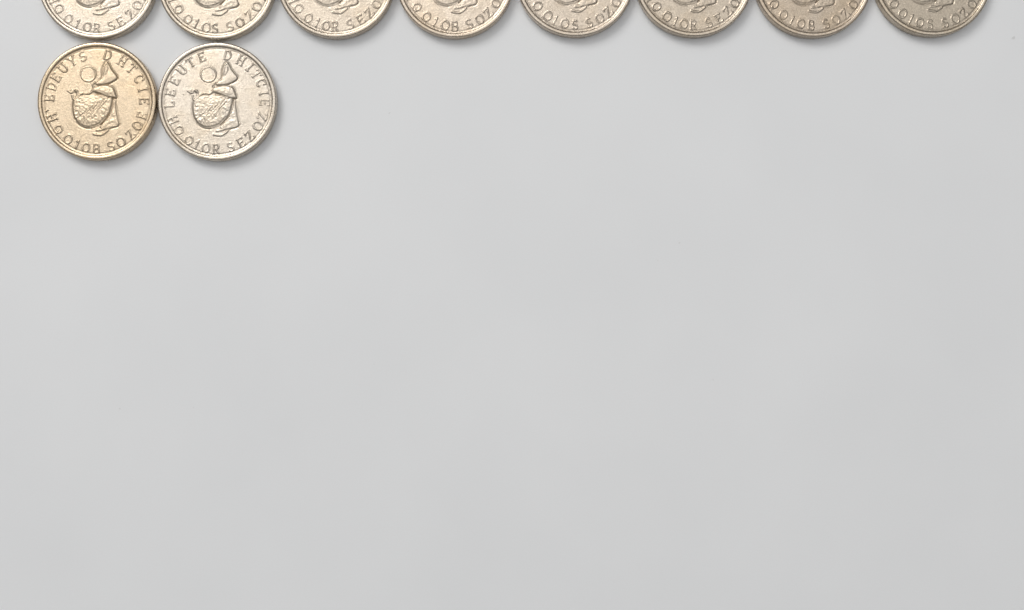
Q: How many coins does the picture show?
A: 10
